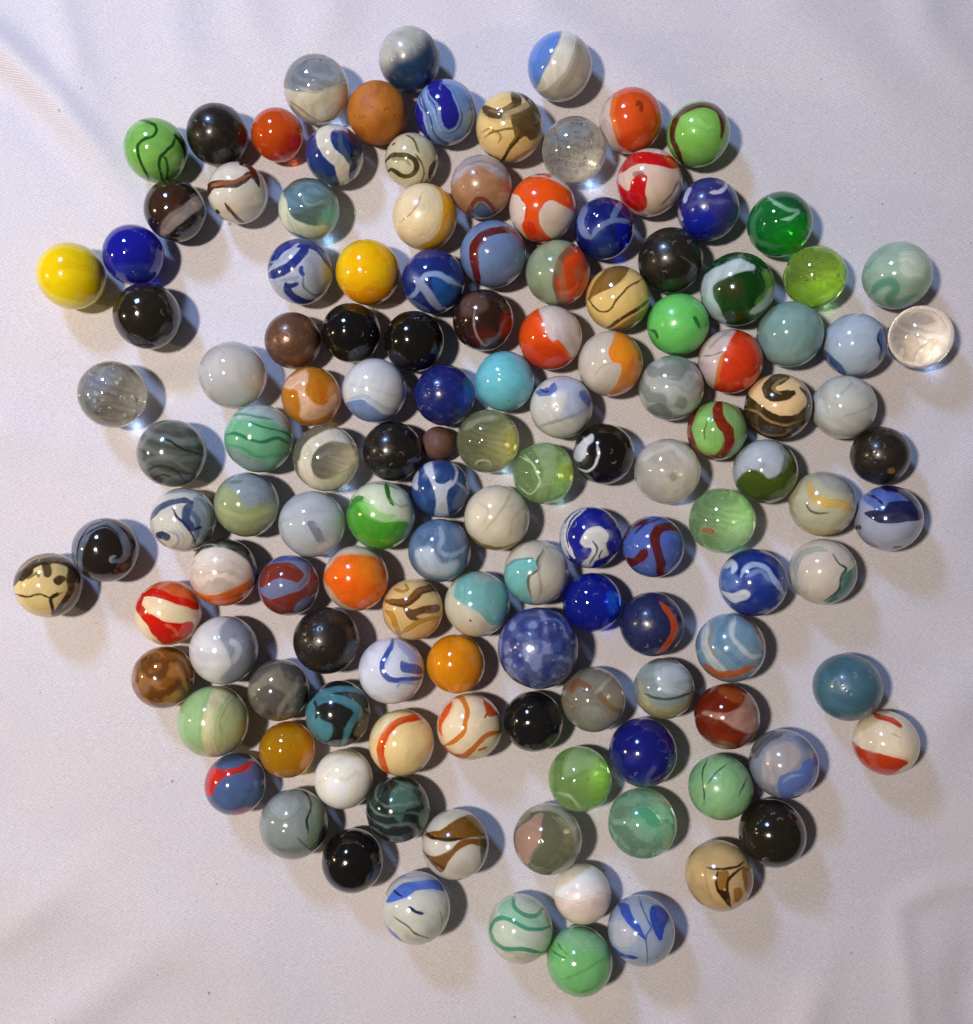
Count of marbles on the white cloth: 133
